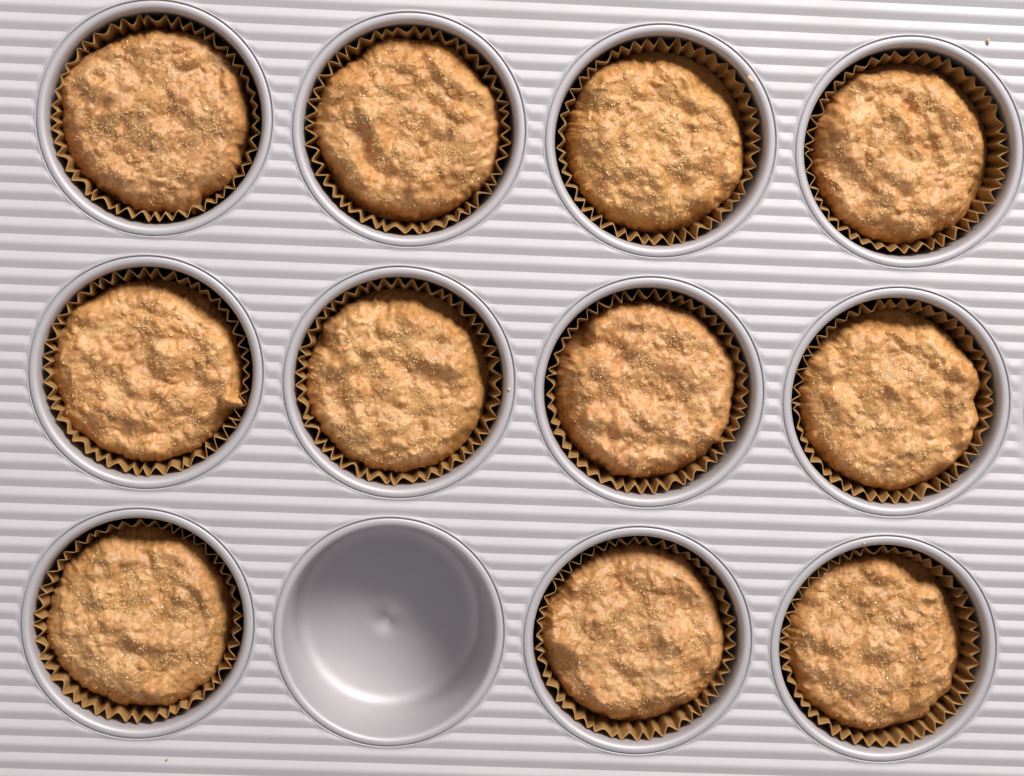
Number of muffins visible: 11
